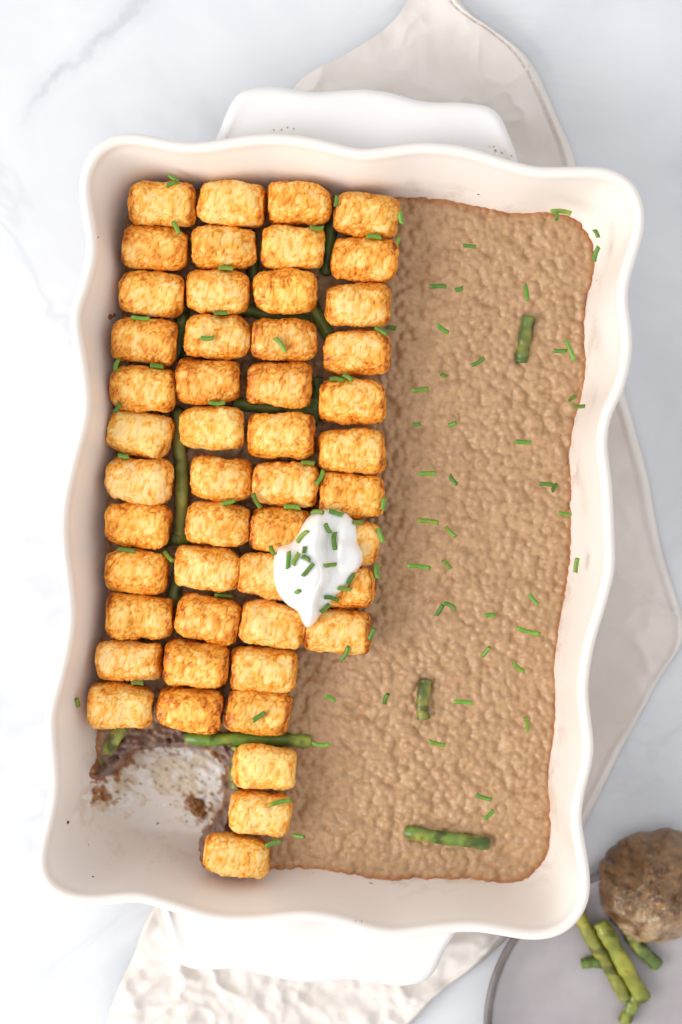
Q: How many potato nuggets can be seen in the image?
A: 49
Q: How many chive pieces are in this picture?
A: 103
